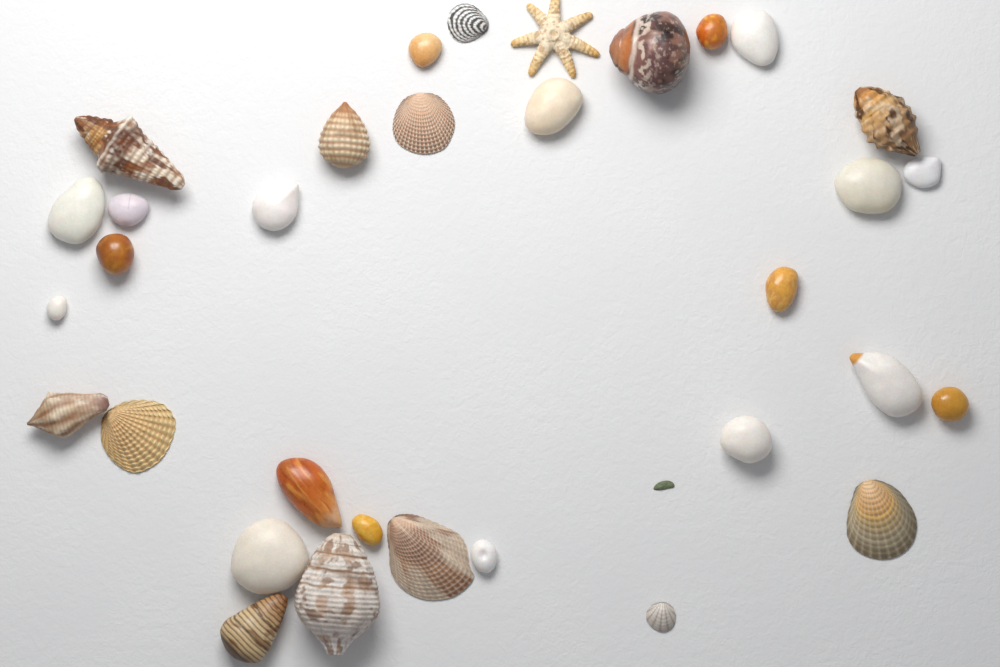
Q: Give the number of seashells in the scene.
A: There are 13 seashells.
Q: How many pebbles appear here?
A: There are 19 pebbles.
